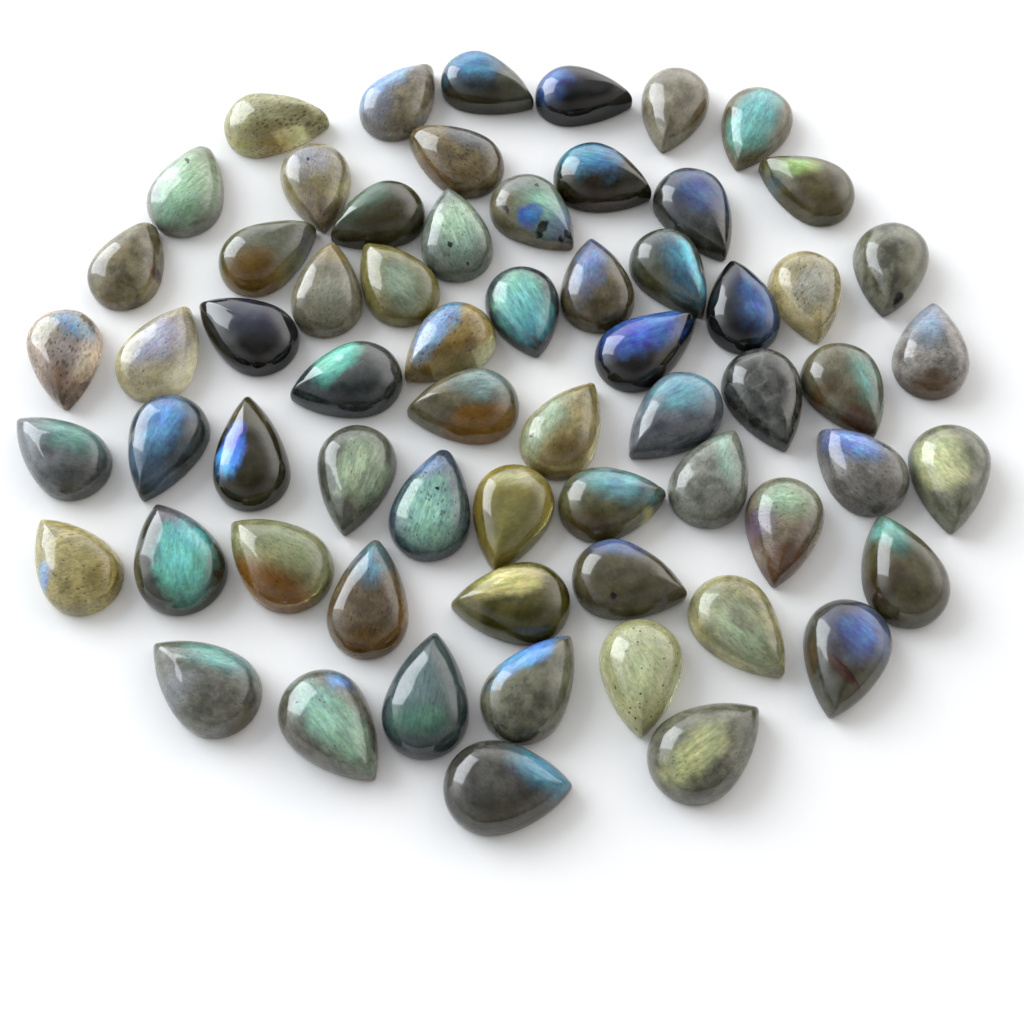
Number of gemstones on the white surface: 64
